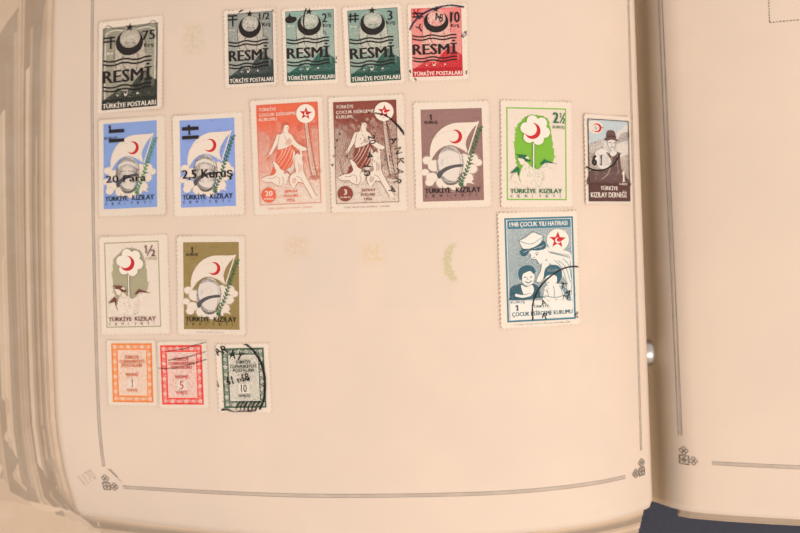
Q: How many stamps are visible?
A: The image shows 18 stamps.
